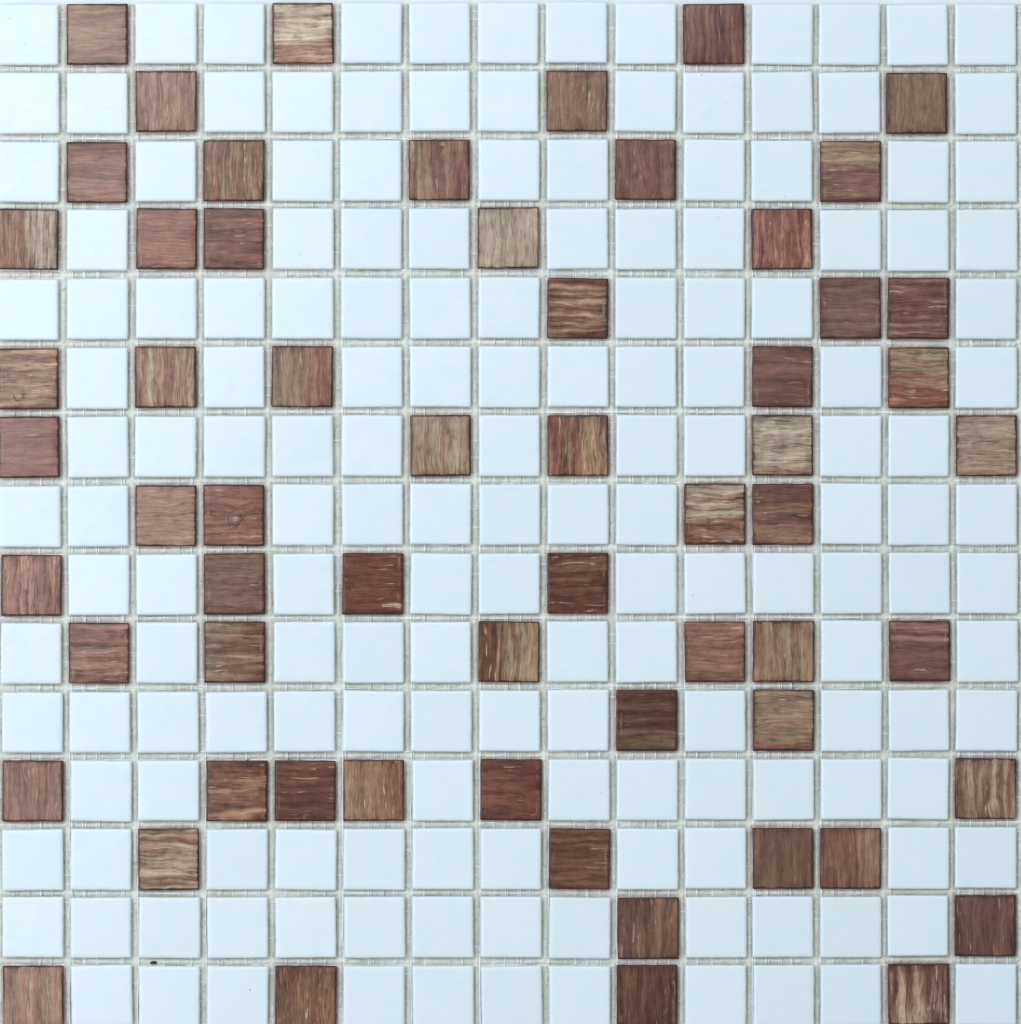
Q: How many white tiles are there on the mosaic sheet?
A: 164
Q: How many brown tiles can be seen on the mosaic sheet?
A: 61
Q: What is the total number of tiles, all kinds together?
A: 225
